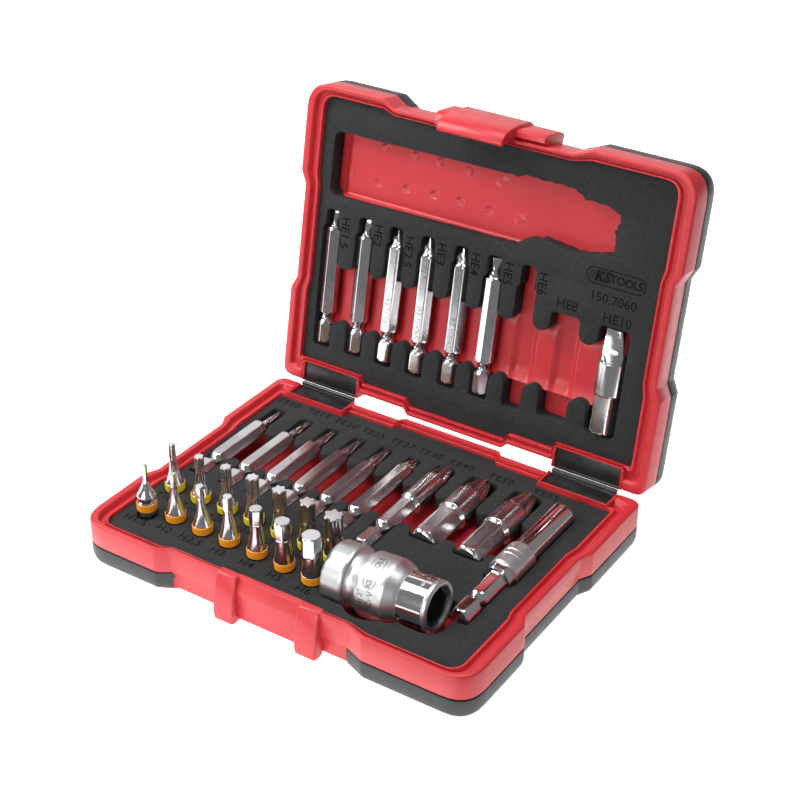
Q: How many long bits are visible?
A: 16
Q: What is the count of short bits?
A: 14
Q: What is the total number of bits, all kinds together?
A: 30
